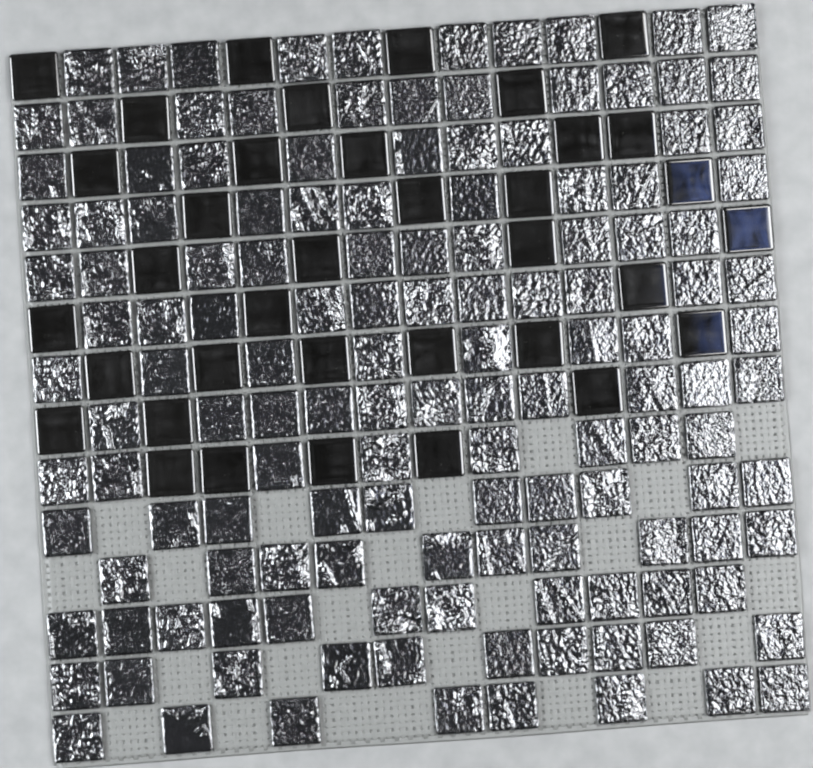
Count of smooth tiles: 36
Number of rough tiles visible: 137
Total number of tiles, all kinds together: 173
